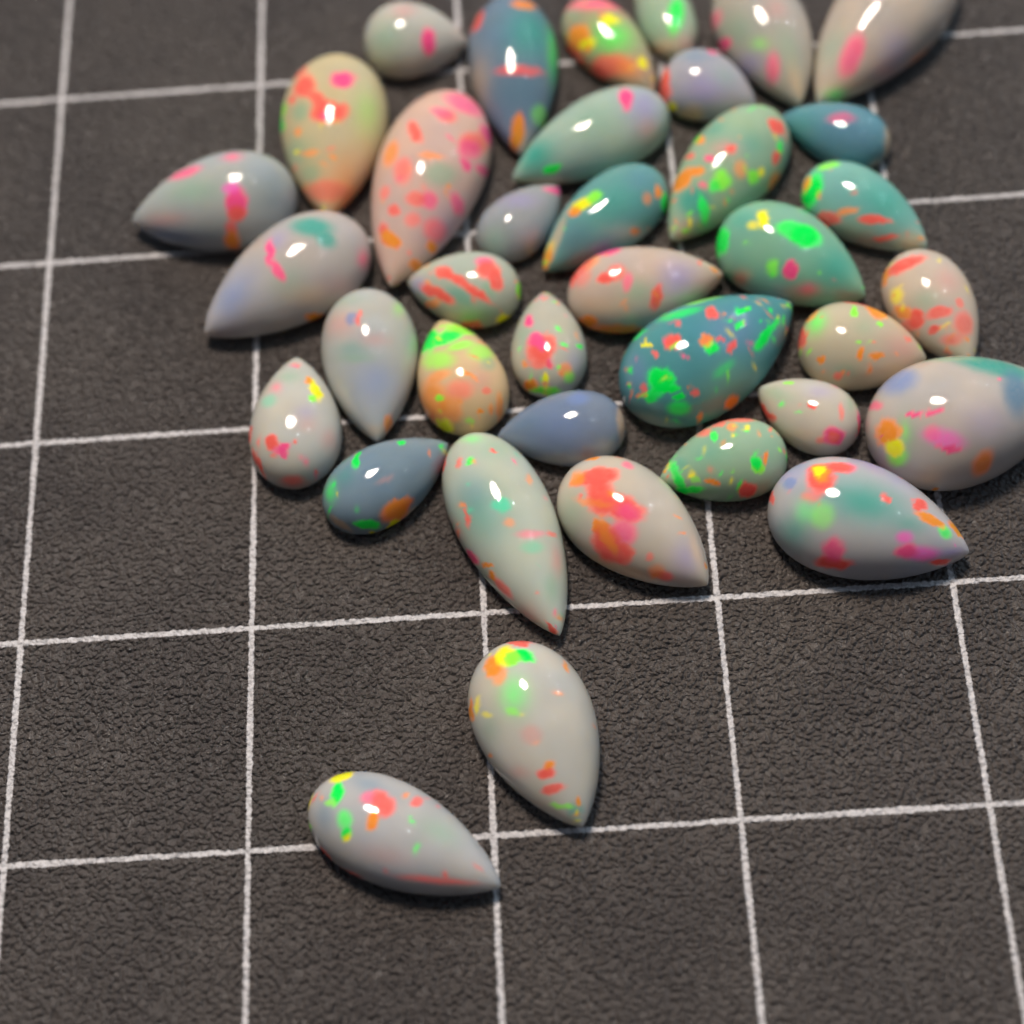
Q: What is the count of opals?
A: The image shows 37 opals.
